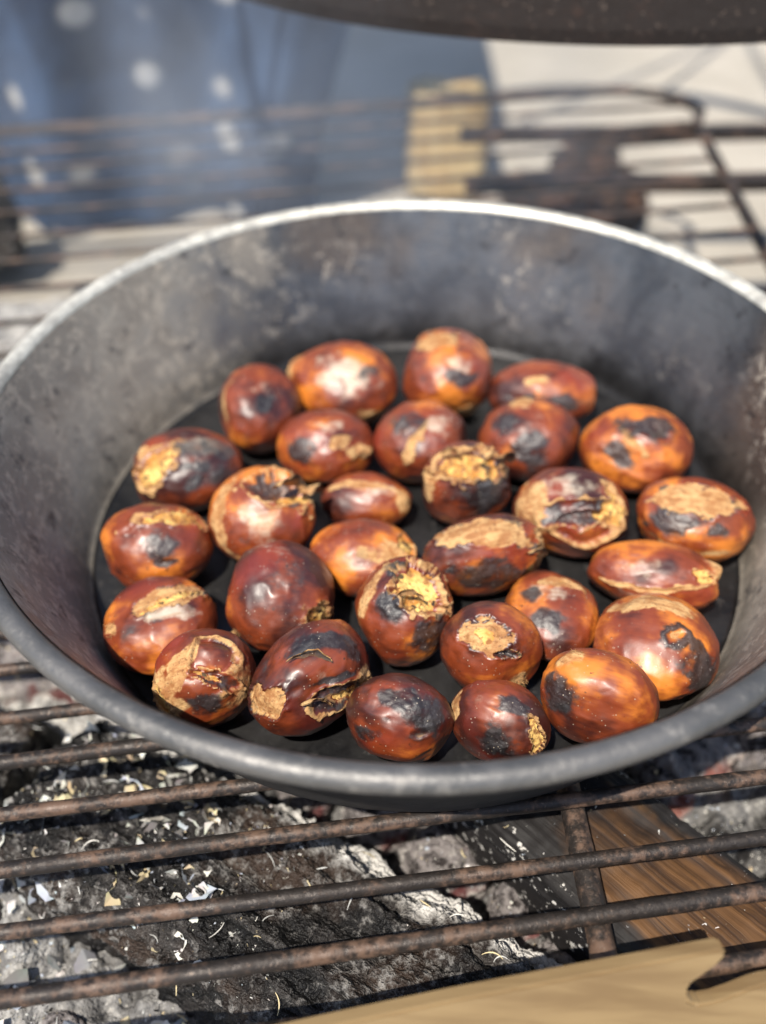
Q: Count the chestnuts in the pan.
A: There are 29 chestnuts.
